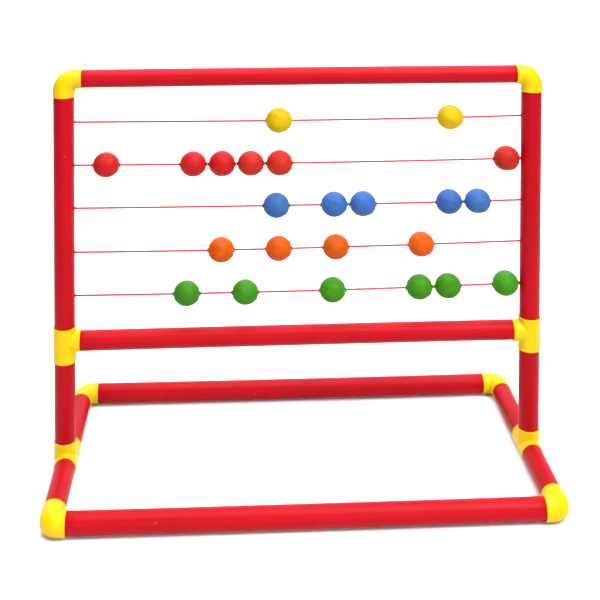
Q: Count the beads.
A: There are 23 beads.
